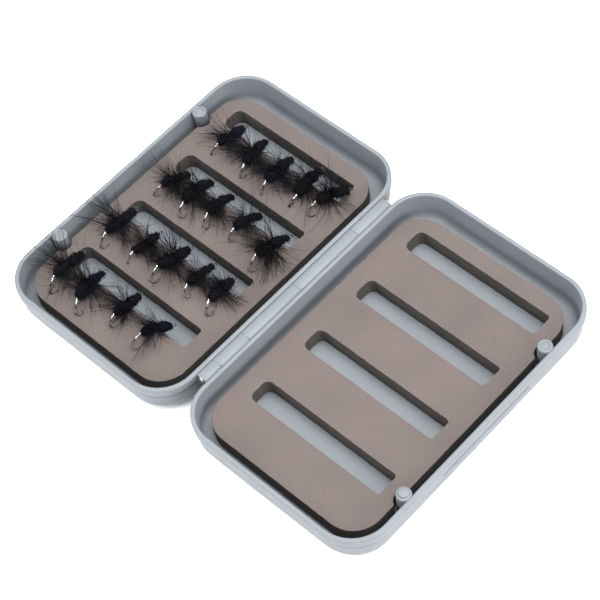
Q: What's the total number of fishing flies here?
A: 19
